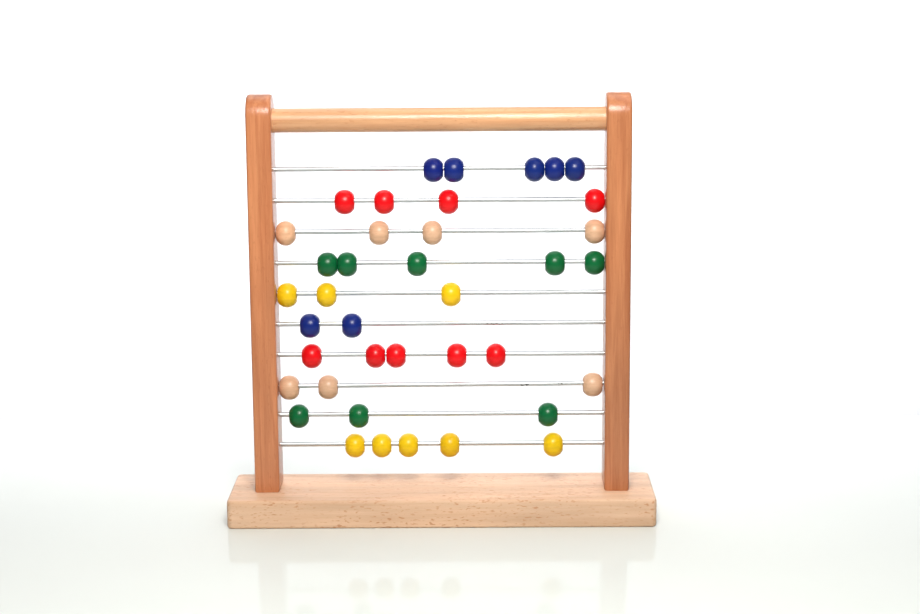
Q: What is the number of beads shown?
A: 39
